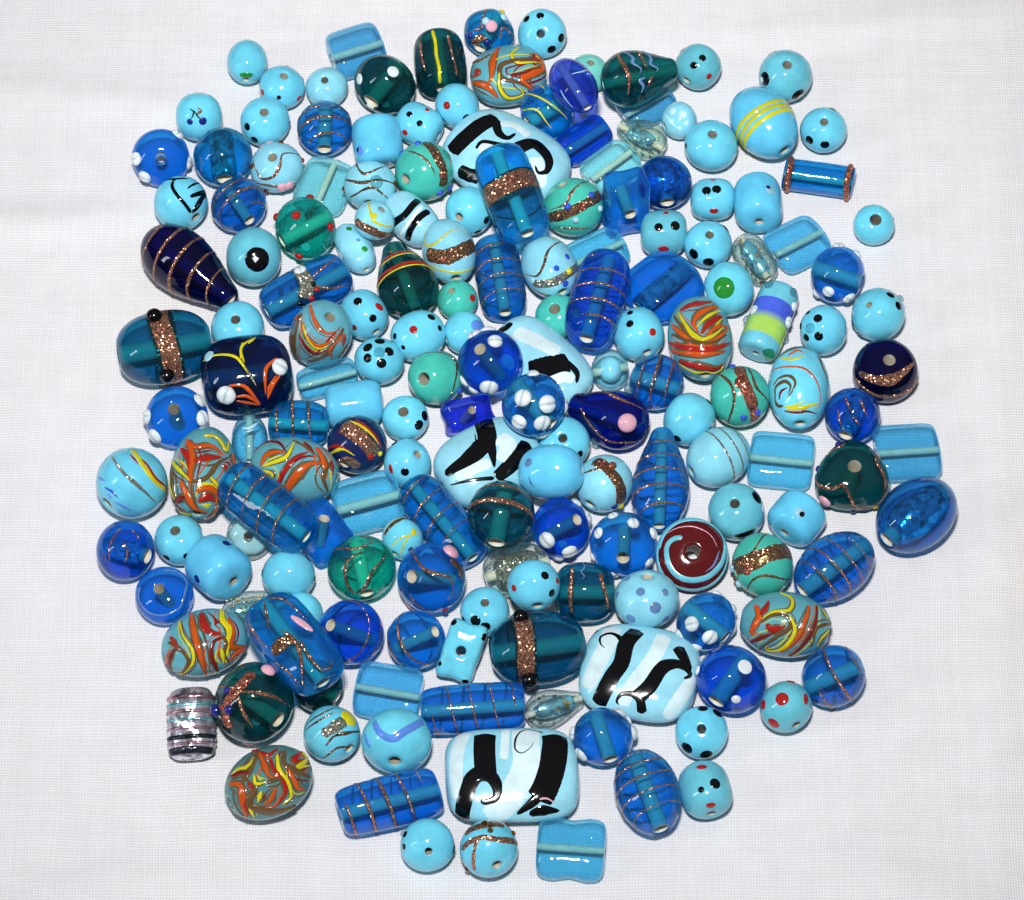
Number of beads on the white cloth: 174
